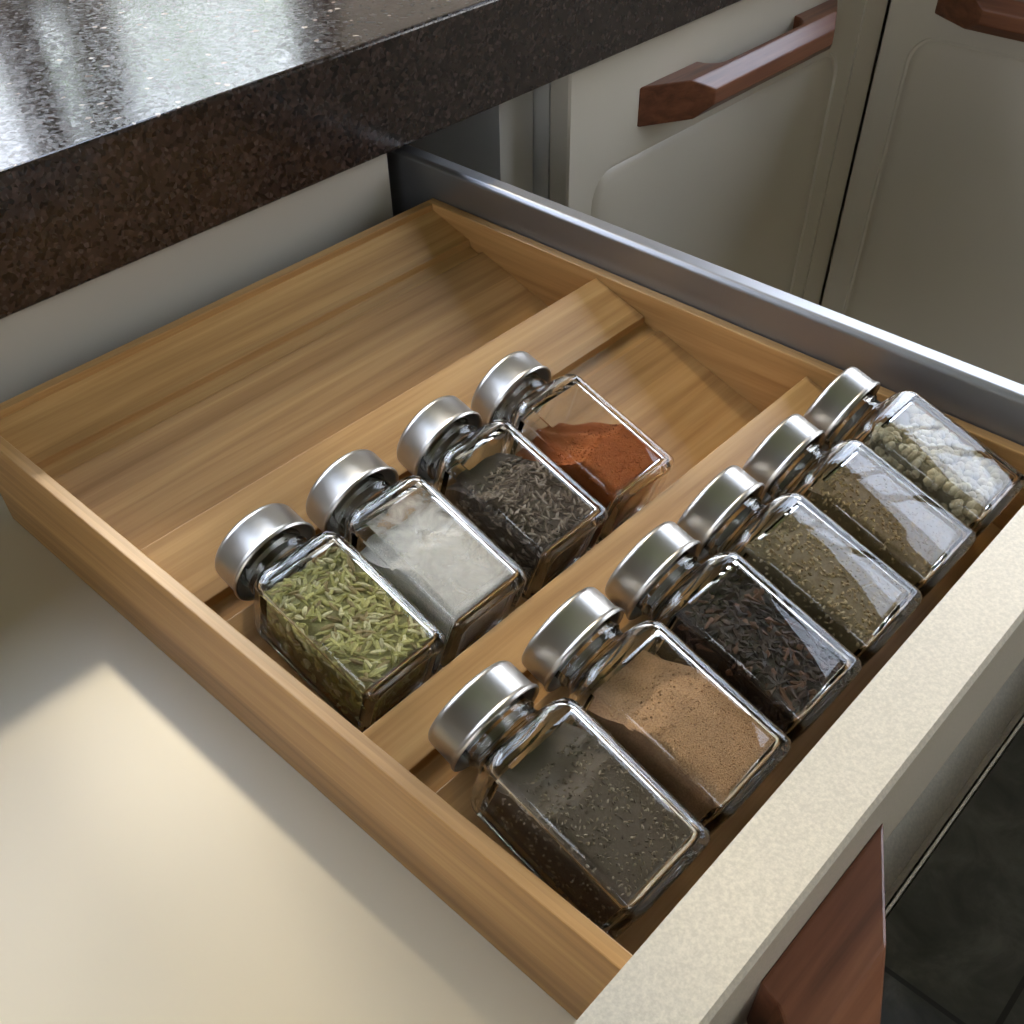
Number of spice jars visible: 10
